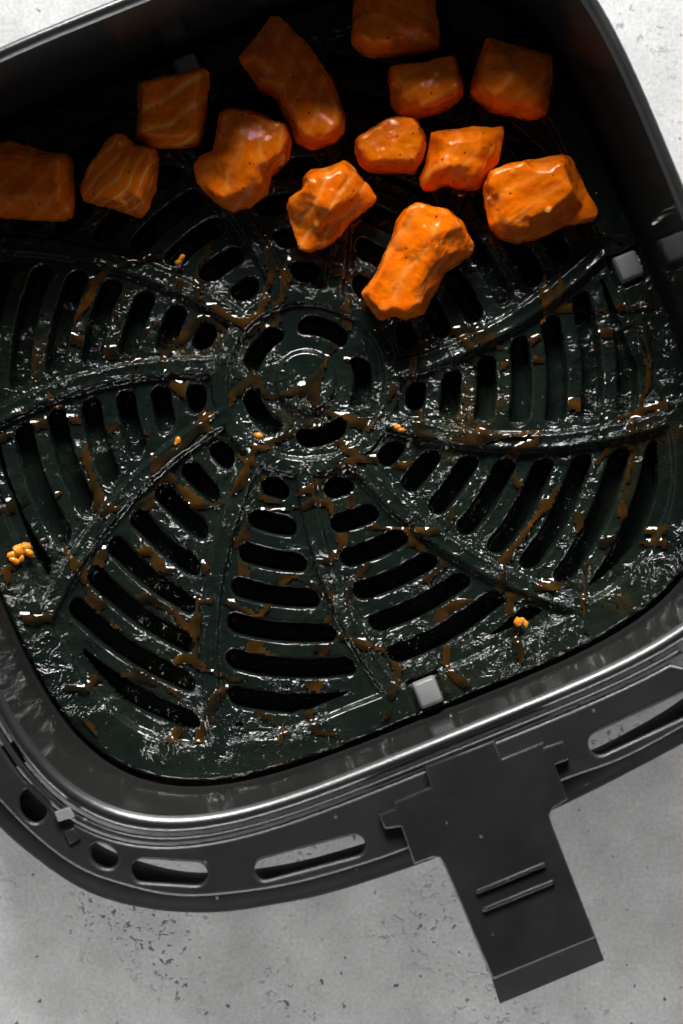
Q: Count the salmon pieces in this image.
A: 13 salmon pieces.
